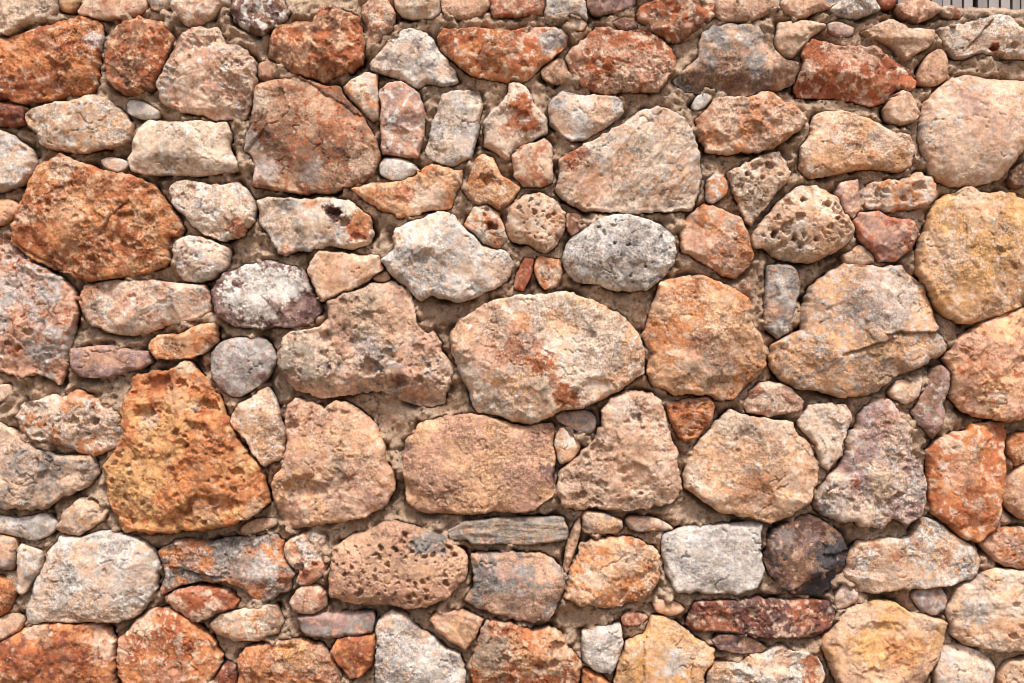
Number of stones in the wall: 162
